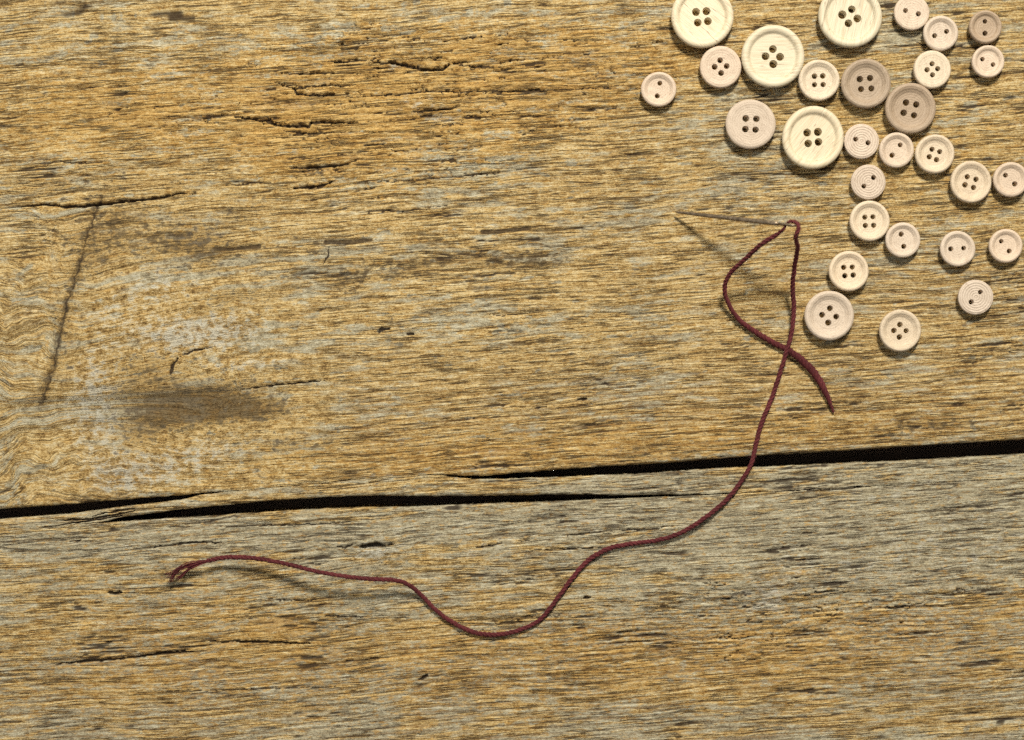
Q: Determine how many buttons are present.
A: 29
